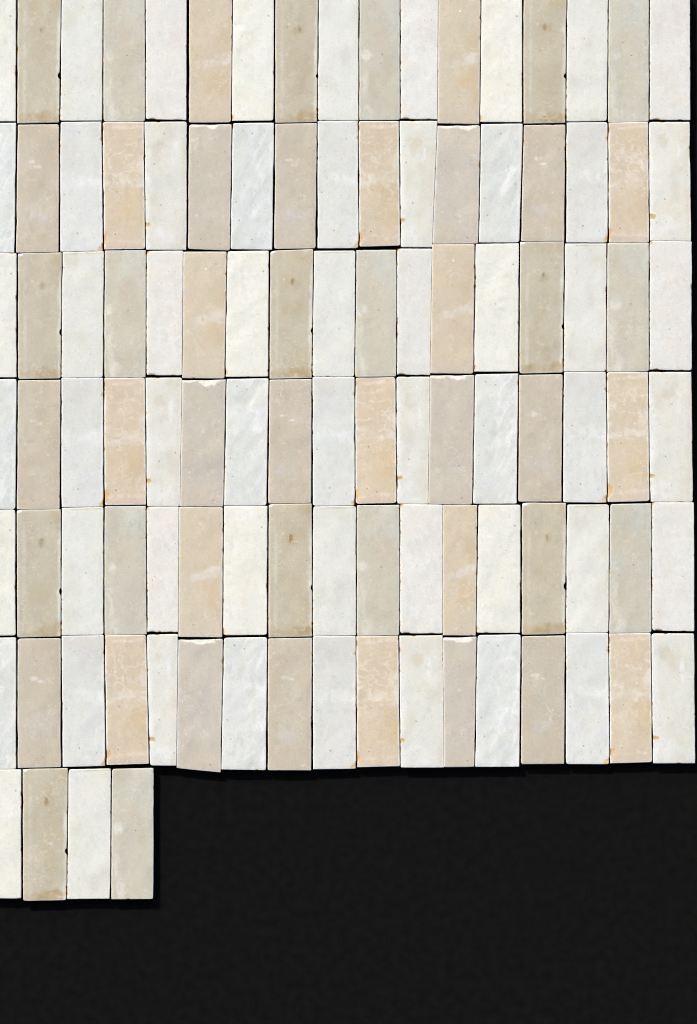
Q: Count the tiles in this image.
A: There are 106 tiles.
